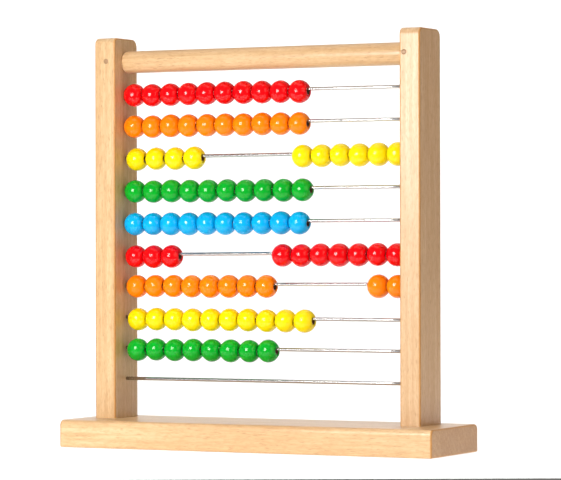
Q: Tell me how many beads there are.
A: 88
